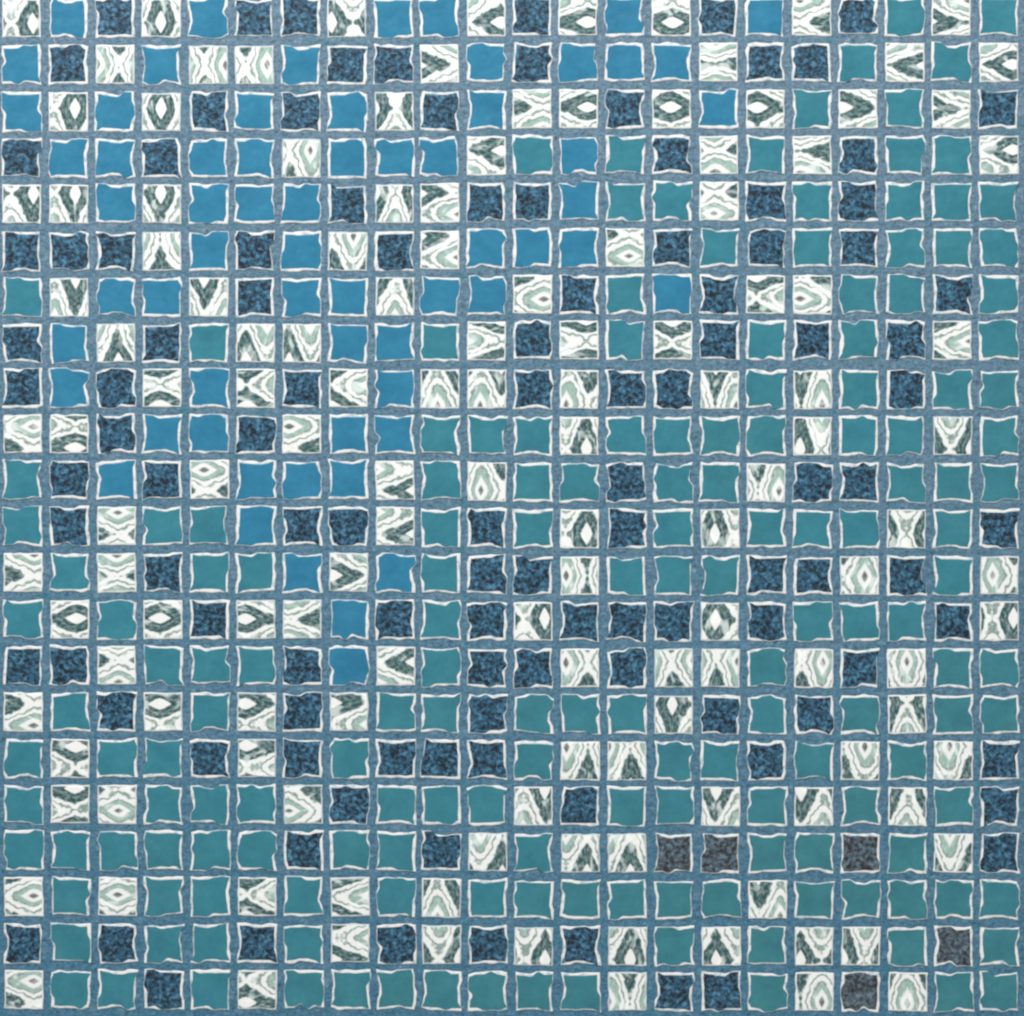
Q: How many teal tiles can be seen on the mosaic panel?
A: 168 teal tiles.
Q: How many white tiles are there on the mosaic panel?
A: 136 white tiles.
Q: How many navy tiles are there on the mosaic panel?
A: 117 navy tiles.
